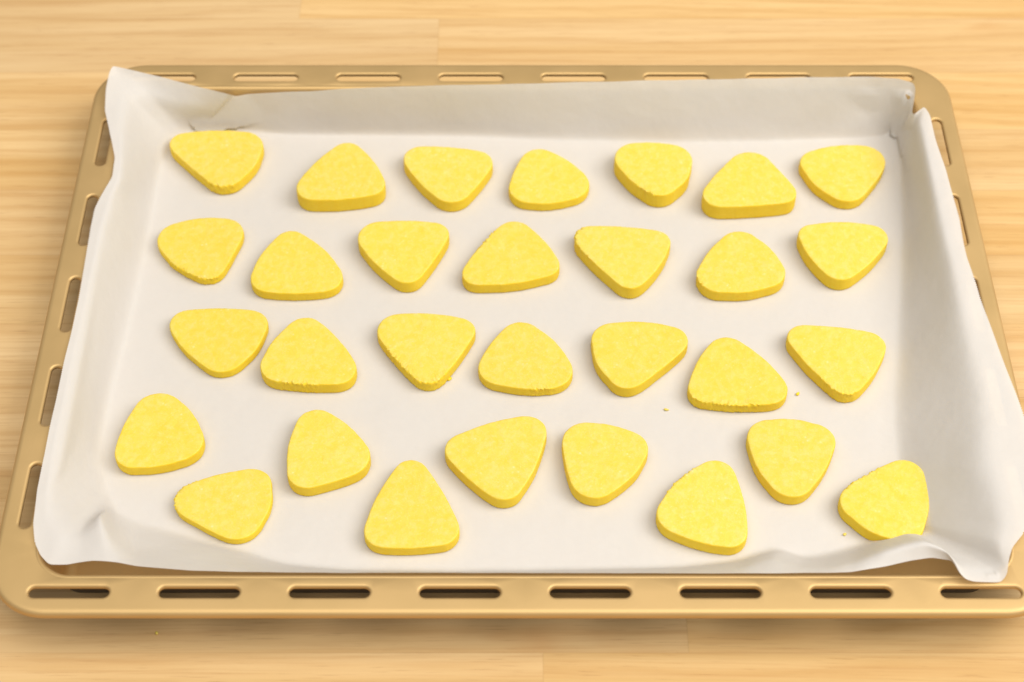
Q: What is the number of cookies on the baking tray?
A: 30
